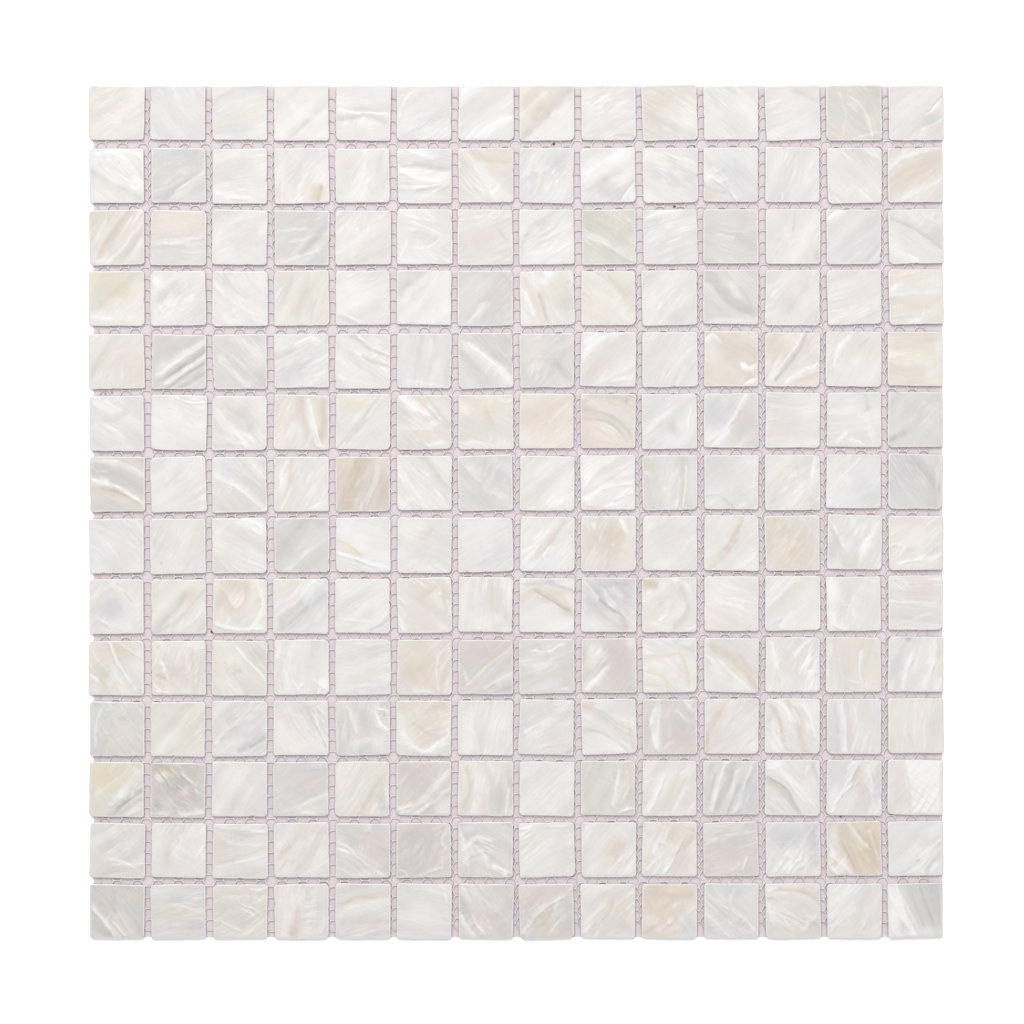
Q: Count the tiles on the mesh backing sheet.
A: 196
